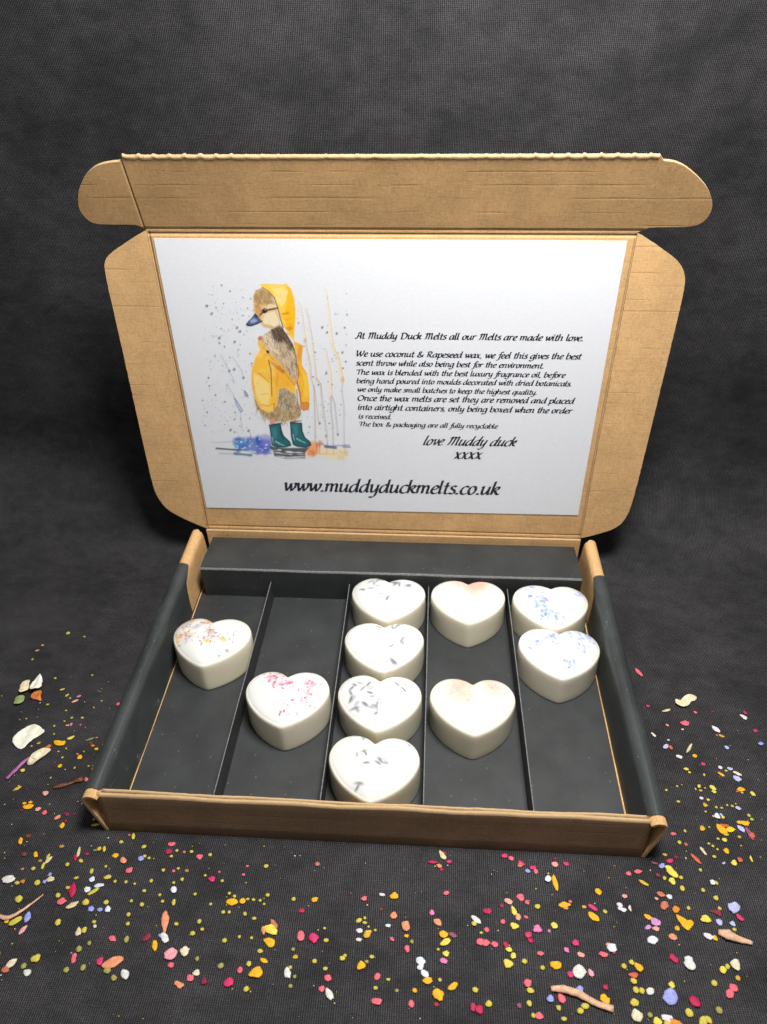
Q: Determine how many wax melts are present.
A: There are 10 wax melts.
